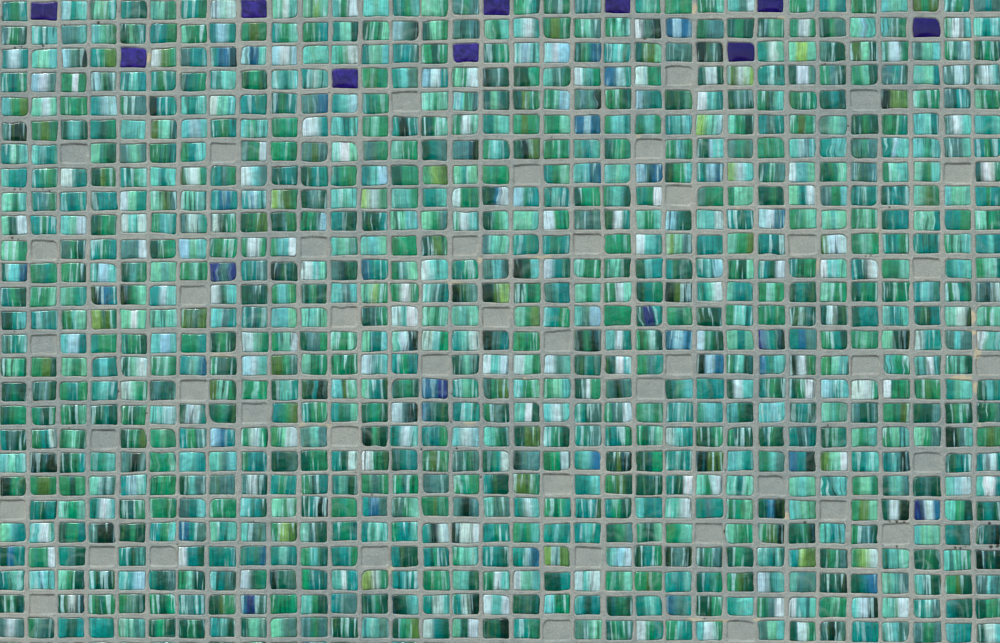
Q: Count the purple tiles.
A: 10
